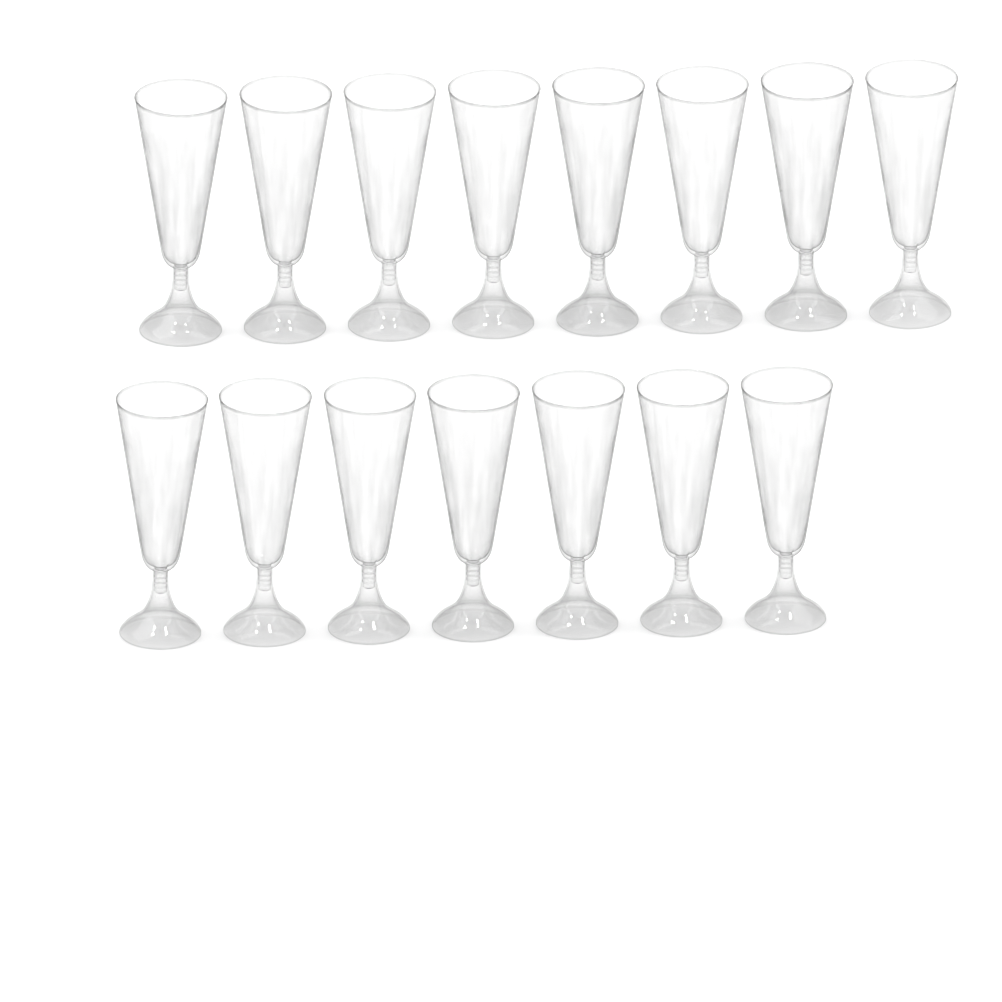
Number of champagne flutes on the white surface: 15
